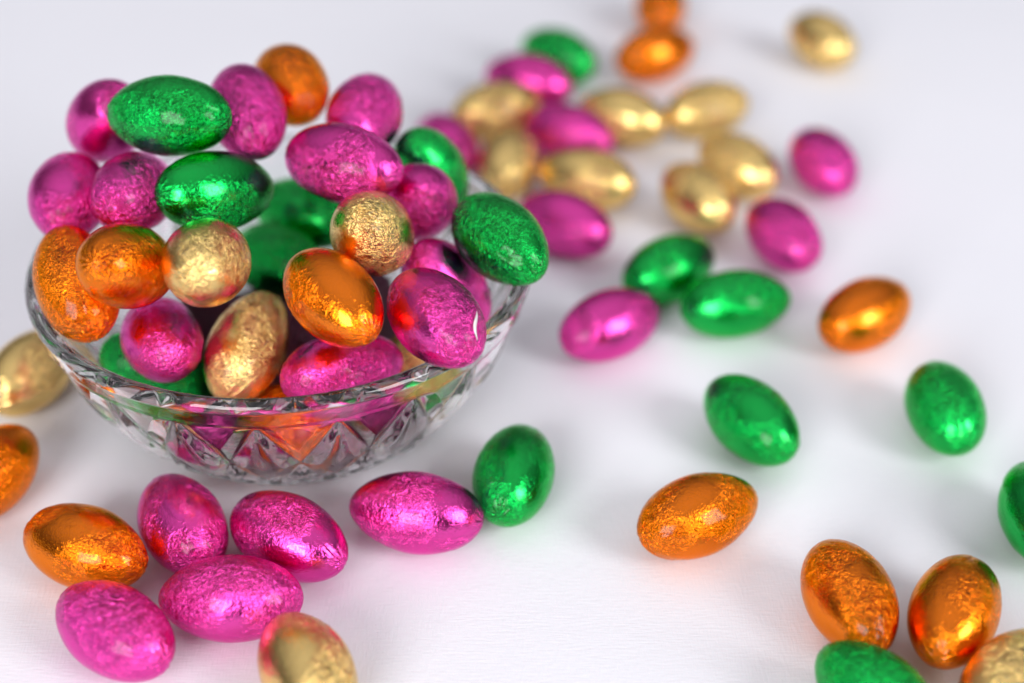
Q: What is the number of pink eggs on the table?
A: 23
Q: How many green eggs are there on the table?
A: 15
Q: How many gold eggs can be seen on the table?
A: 15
